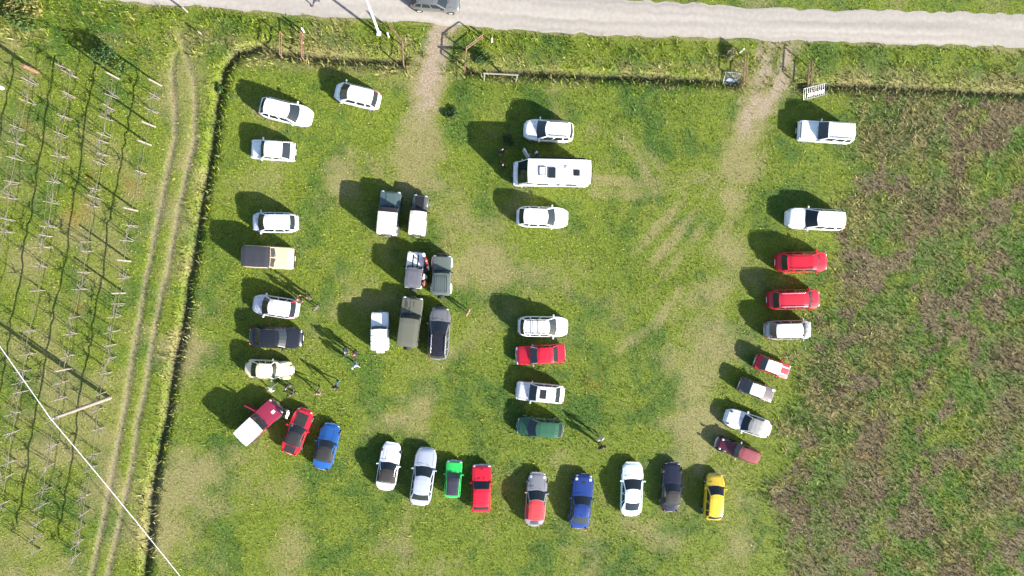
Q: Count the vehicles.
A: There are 44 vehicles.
